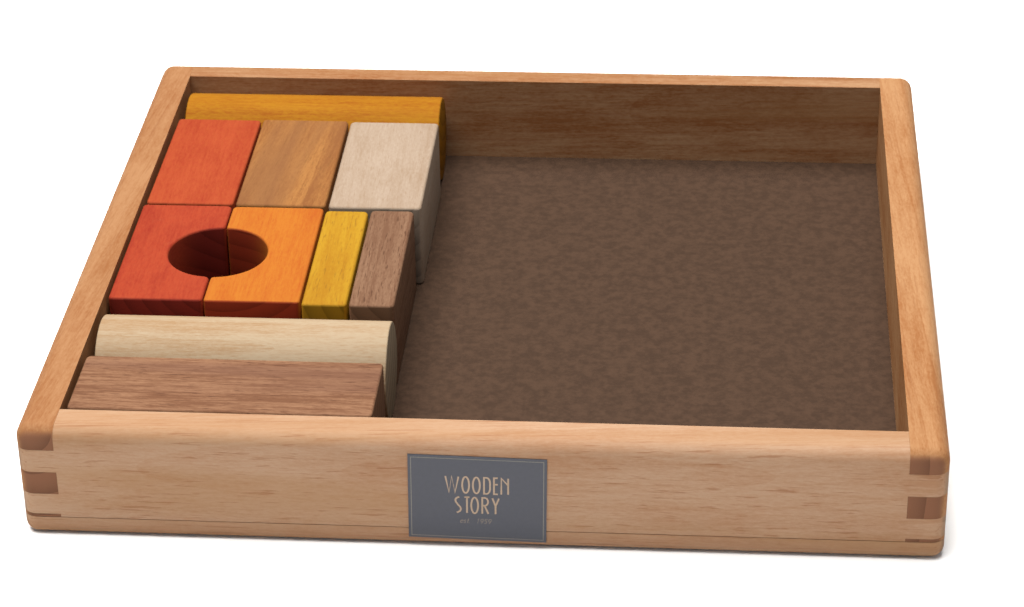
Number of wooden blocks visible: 10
